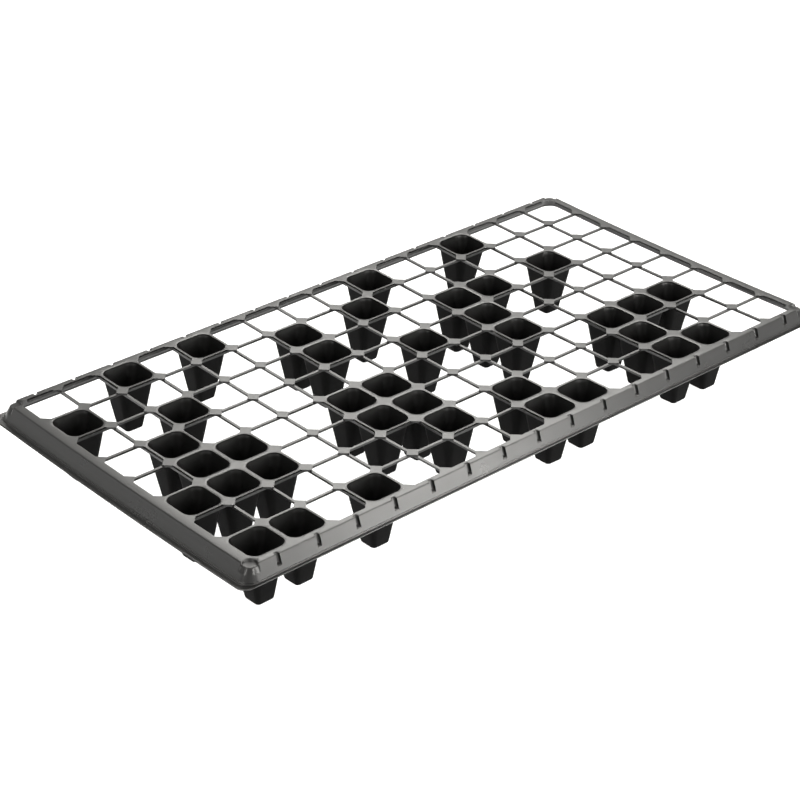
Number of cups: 38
